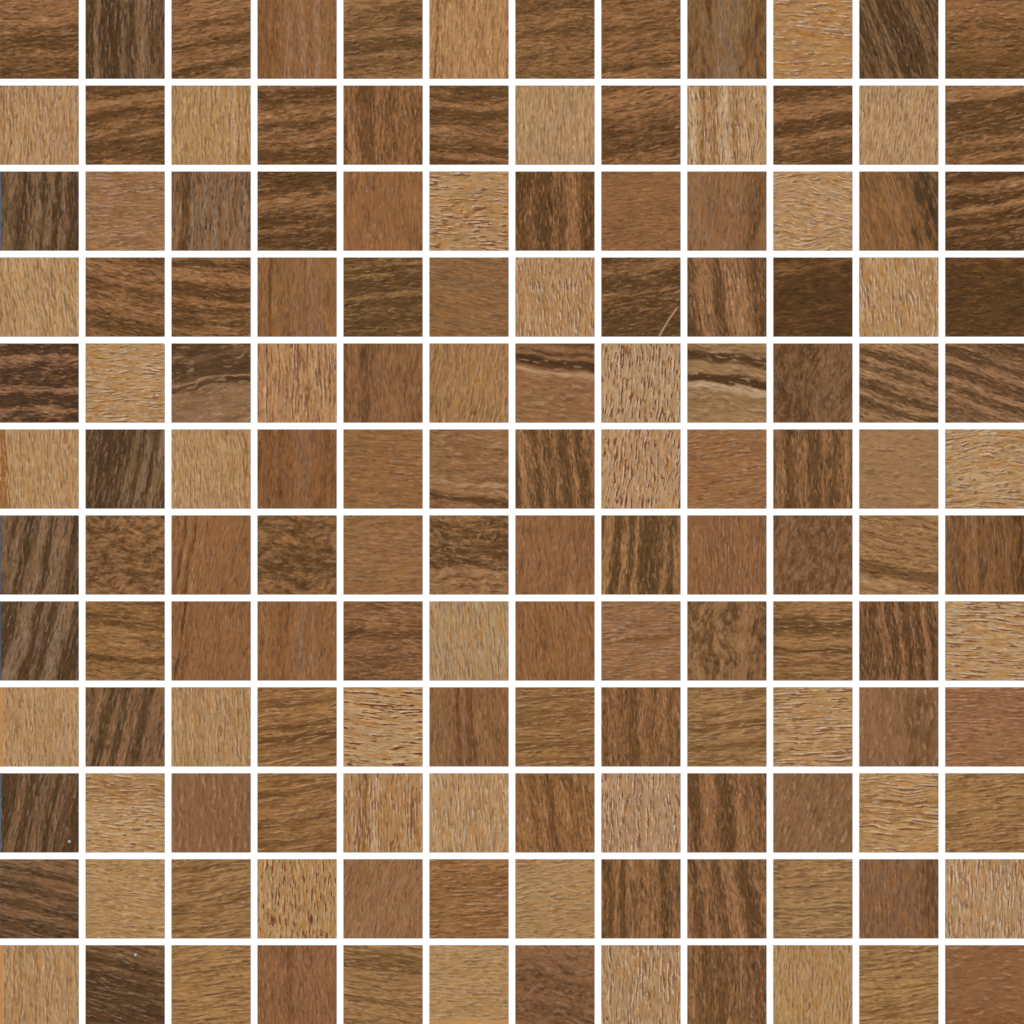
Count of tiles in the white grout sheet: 144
